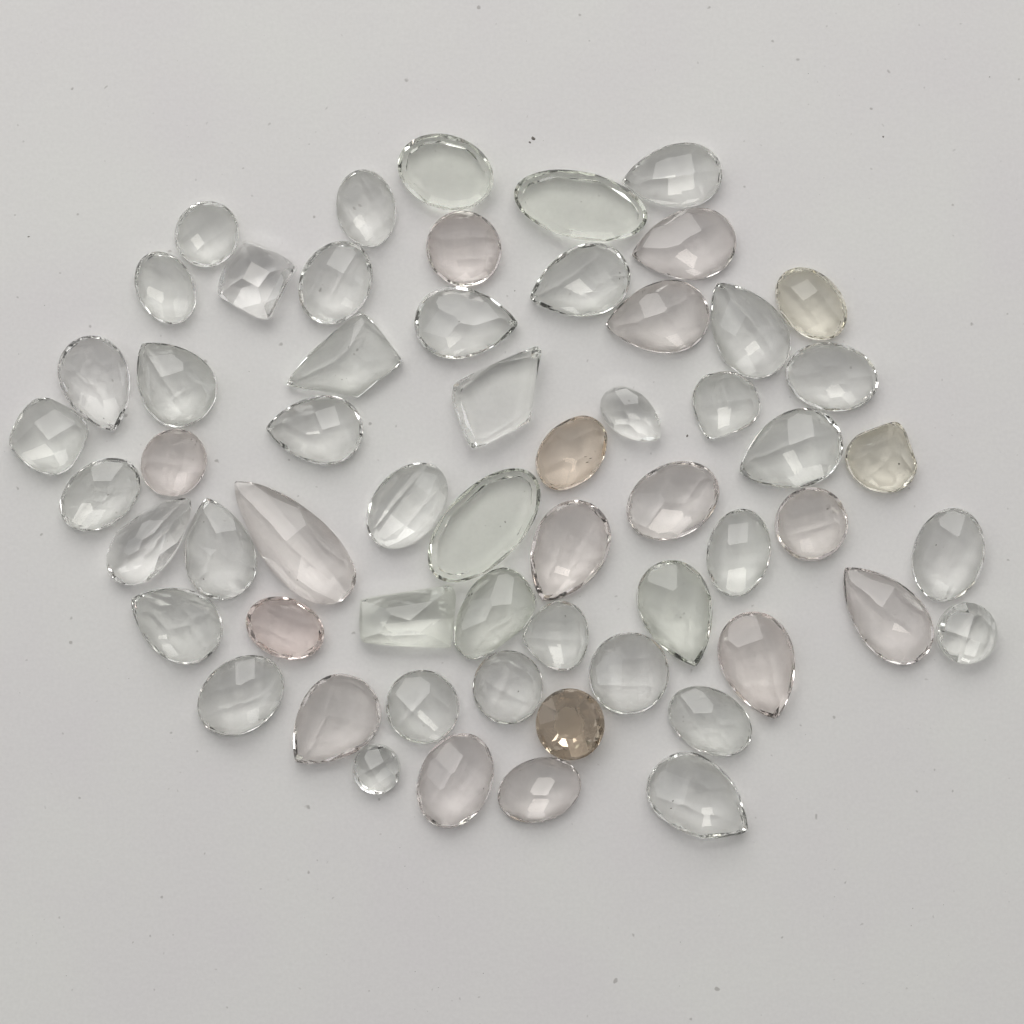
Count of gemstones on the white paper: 59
